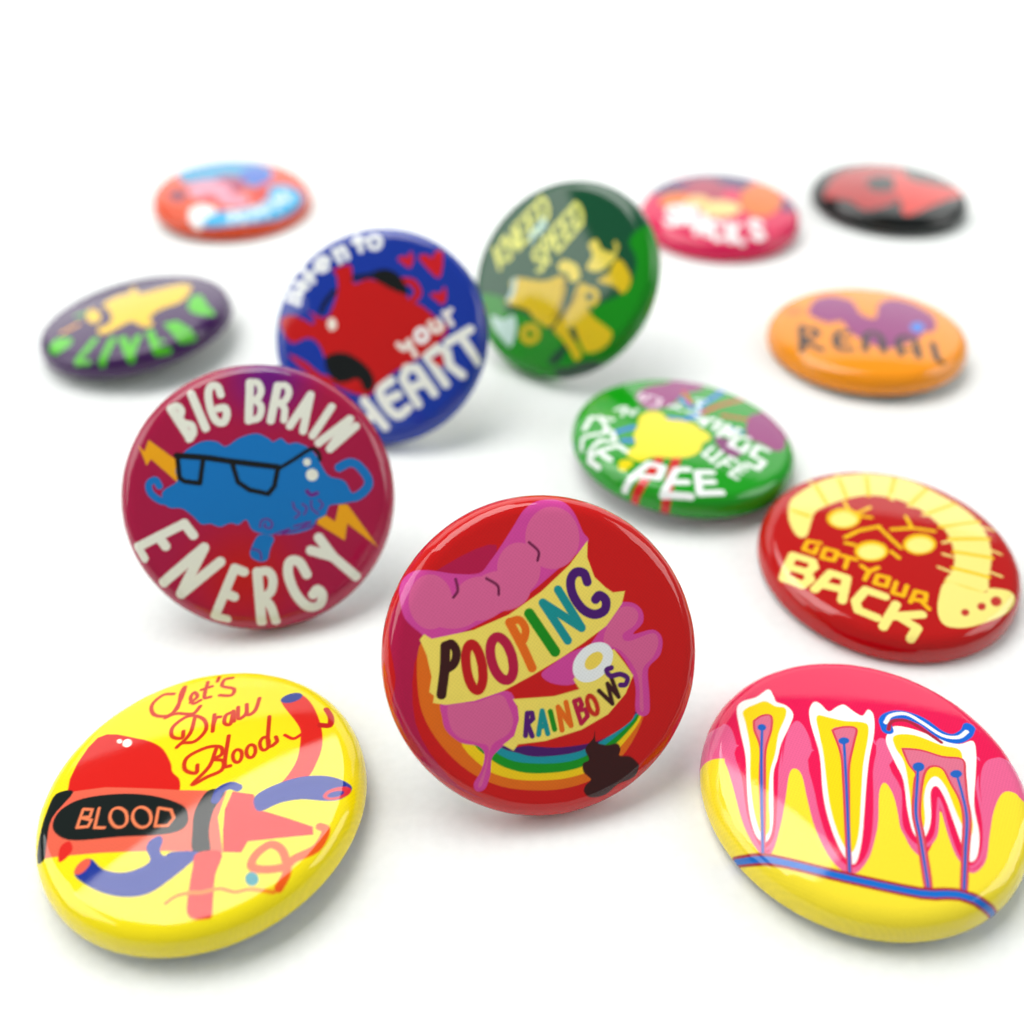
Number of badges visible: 13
